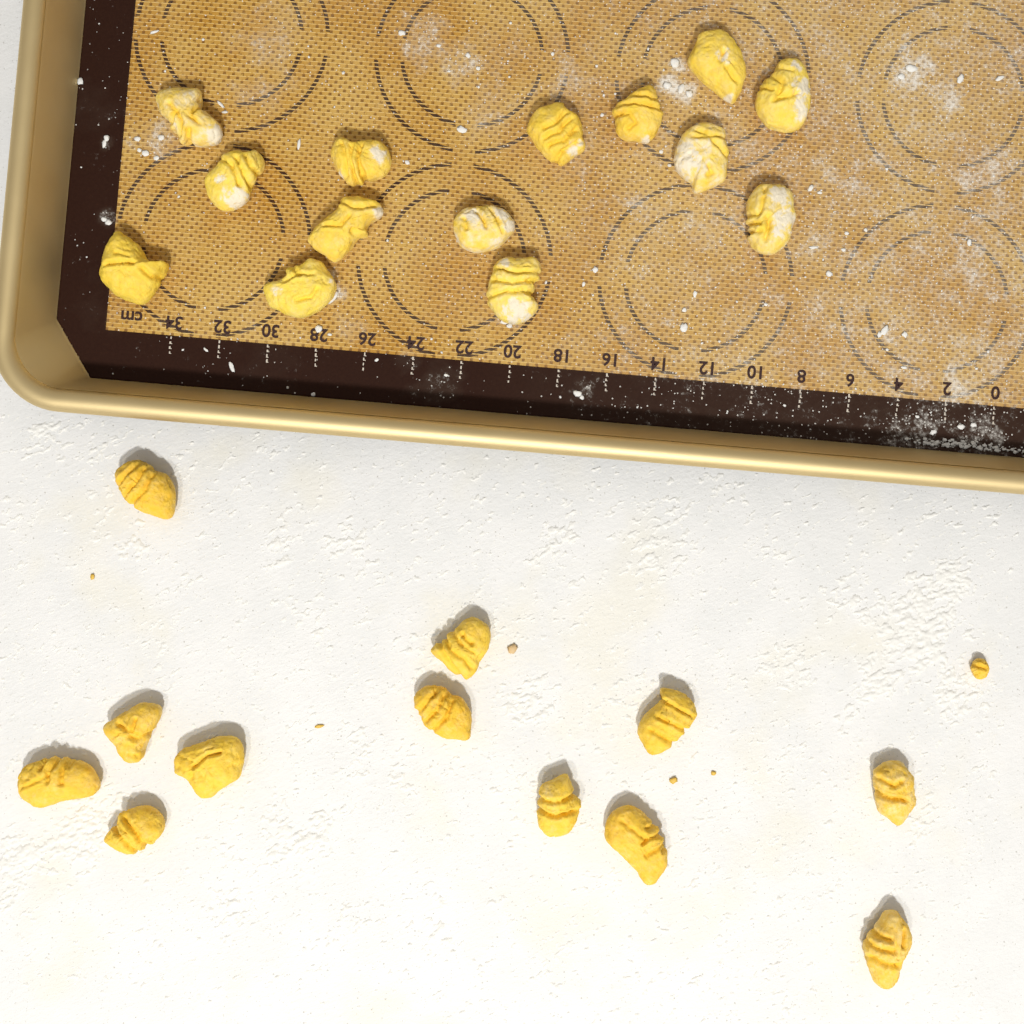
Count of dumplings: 27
